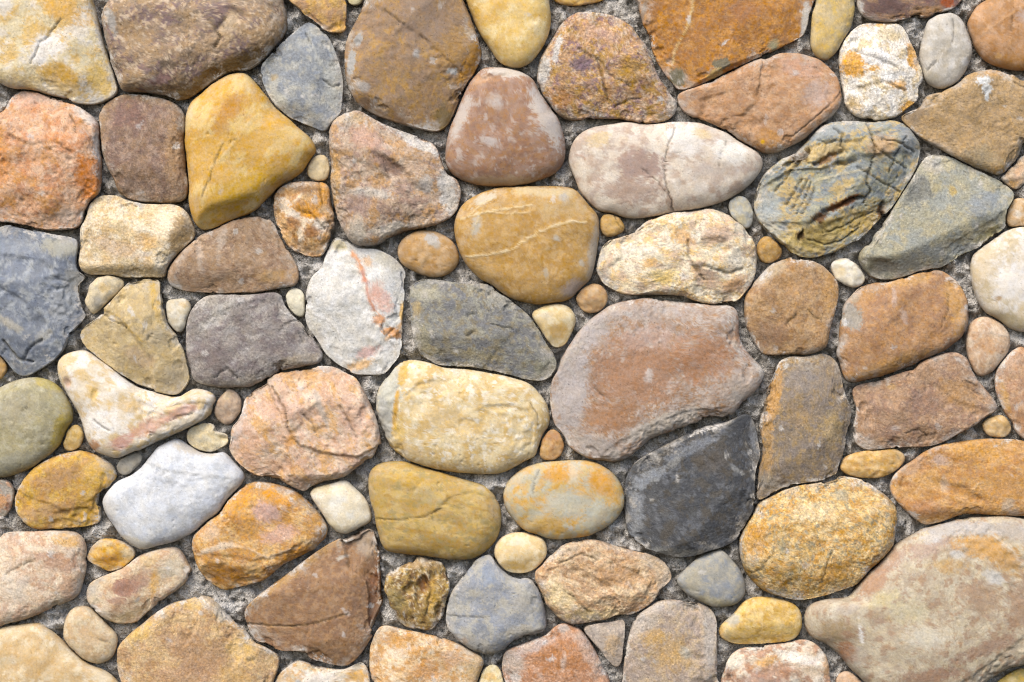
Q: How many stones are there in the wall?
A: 101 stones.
